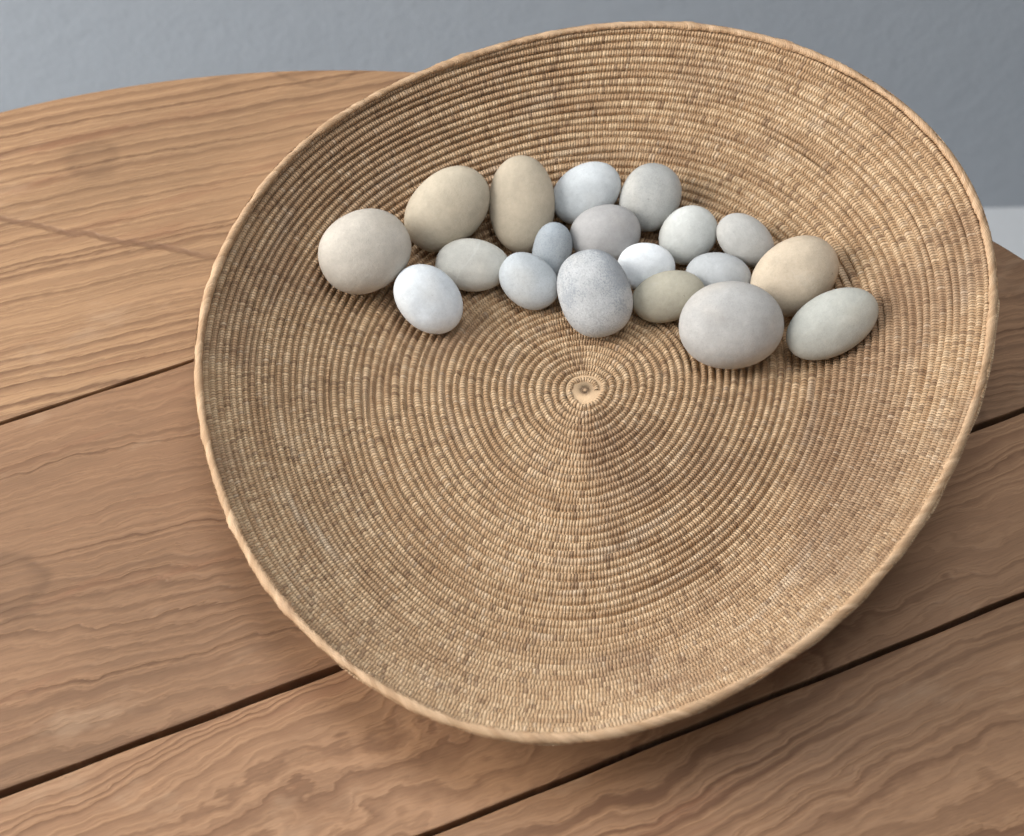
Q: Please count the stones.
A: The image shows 19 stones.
